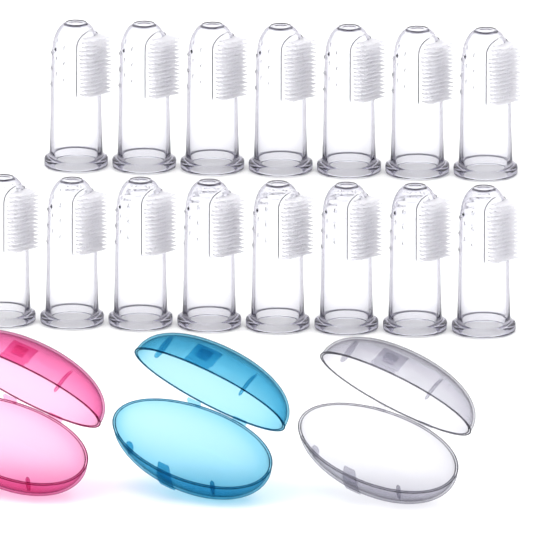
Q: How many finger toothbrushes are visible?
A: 15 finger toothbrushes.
